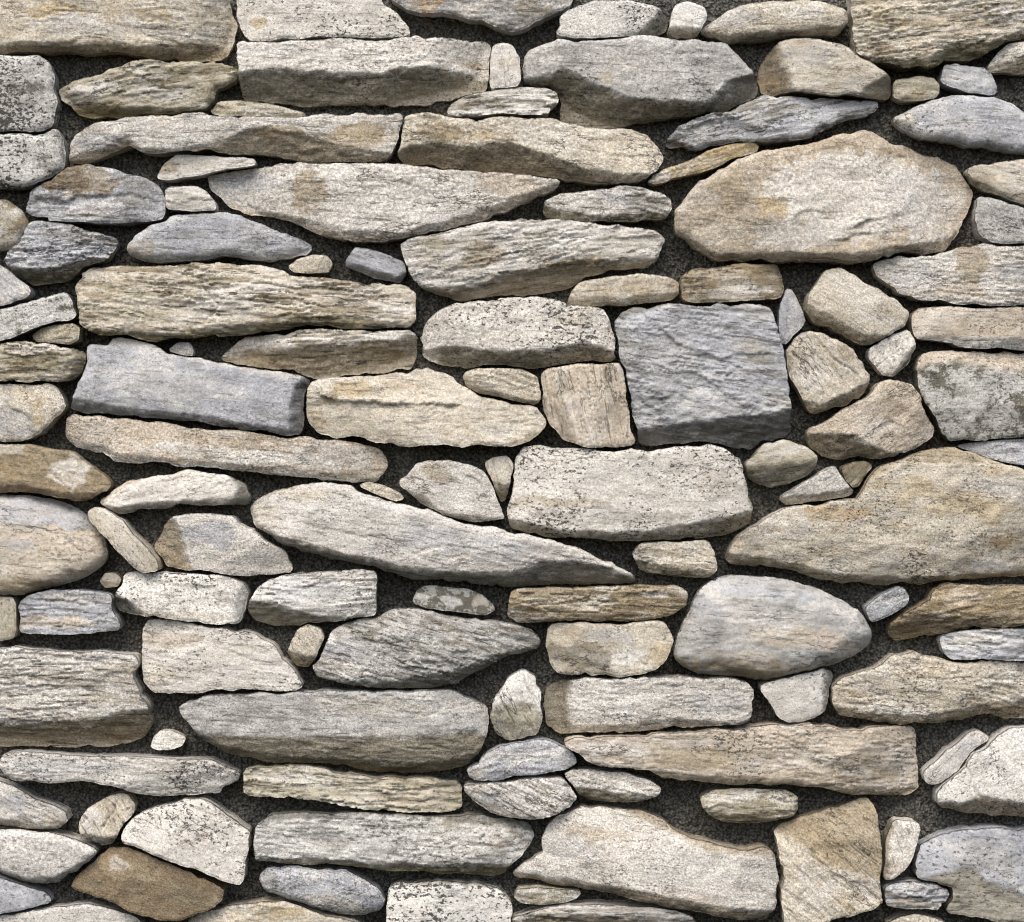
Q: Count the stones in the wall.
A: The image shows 129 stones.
